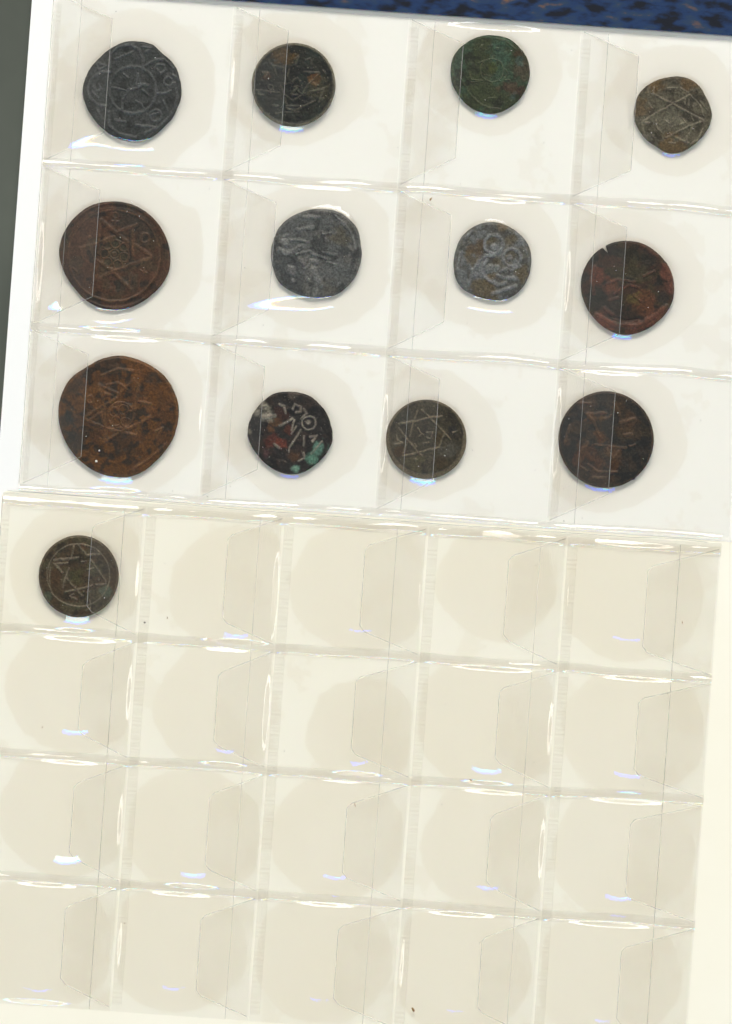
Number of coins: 13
